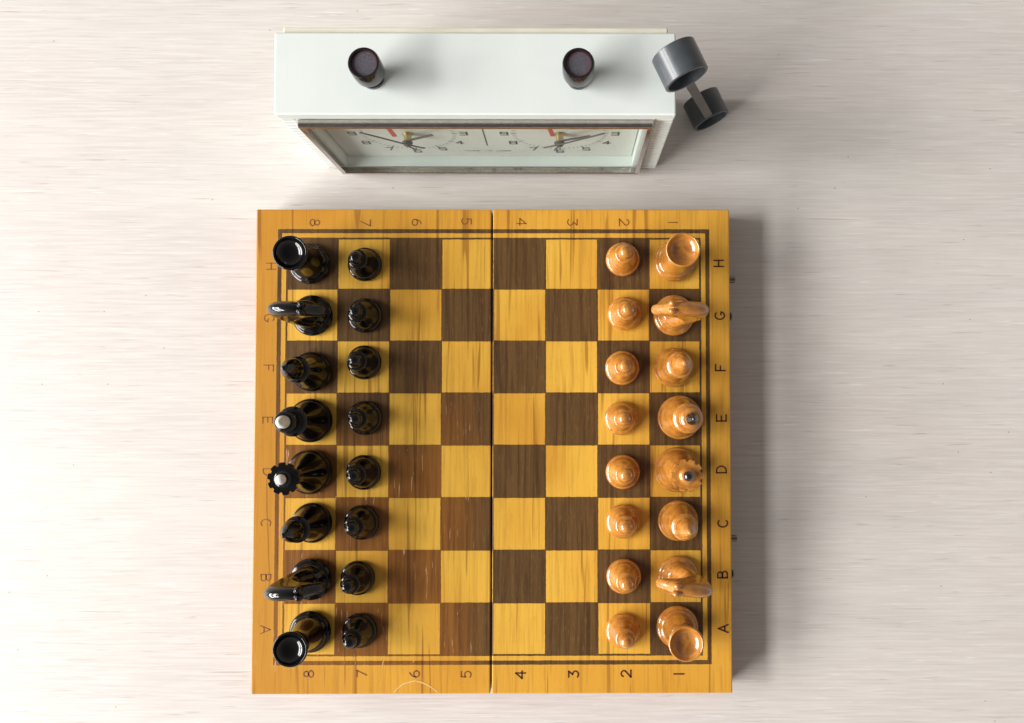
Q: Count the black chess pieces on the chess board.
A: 16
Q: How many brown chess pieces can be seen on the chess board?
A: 16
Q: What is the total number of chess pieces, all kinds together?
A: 32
